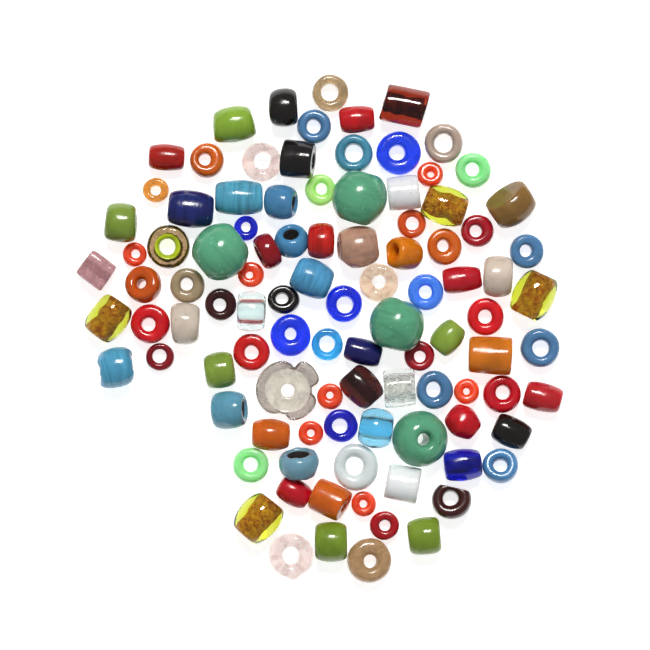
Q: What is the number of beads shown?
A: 100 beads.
